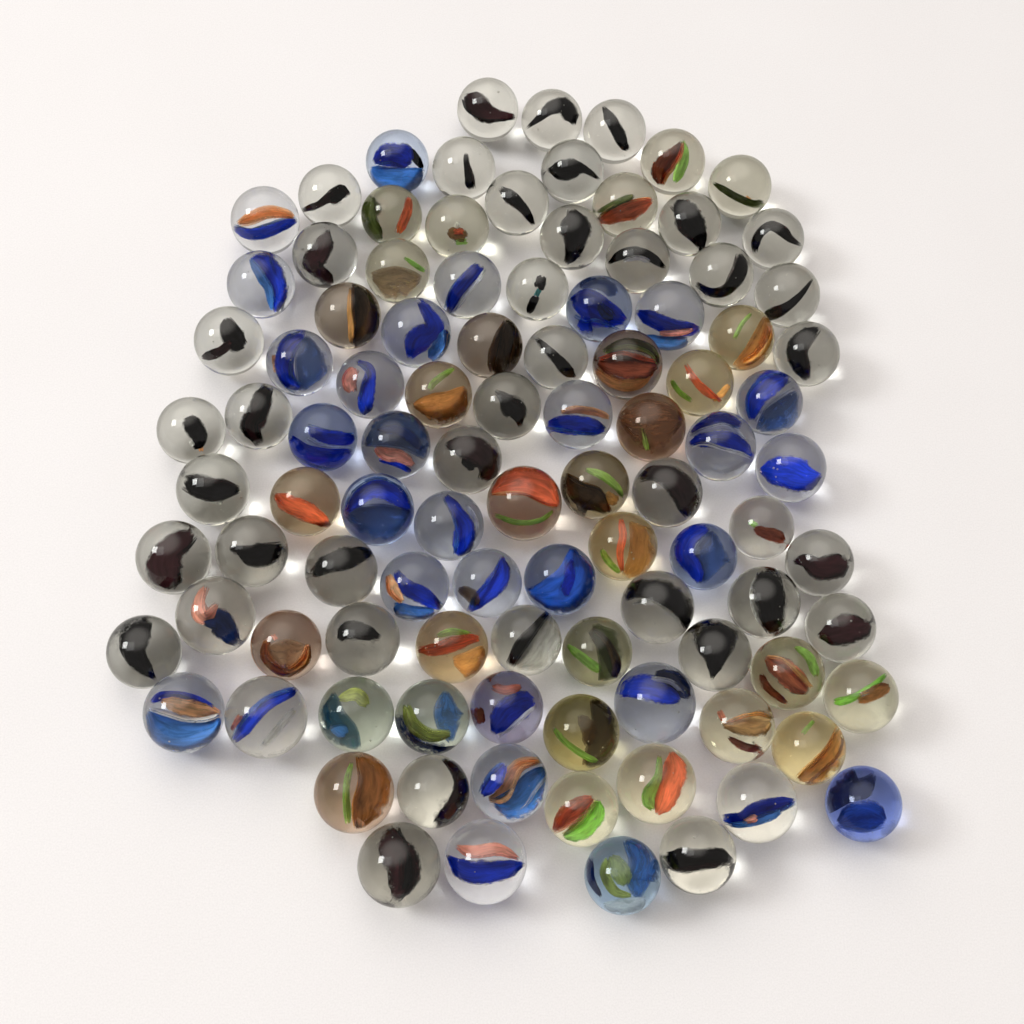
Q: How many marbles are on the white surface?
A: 100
